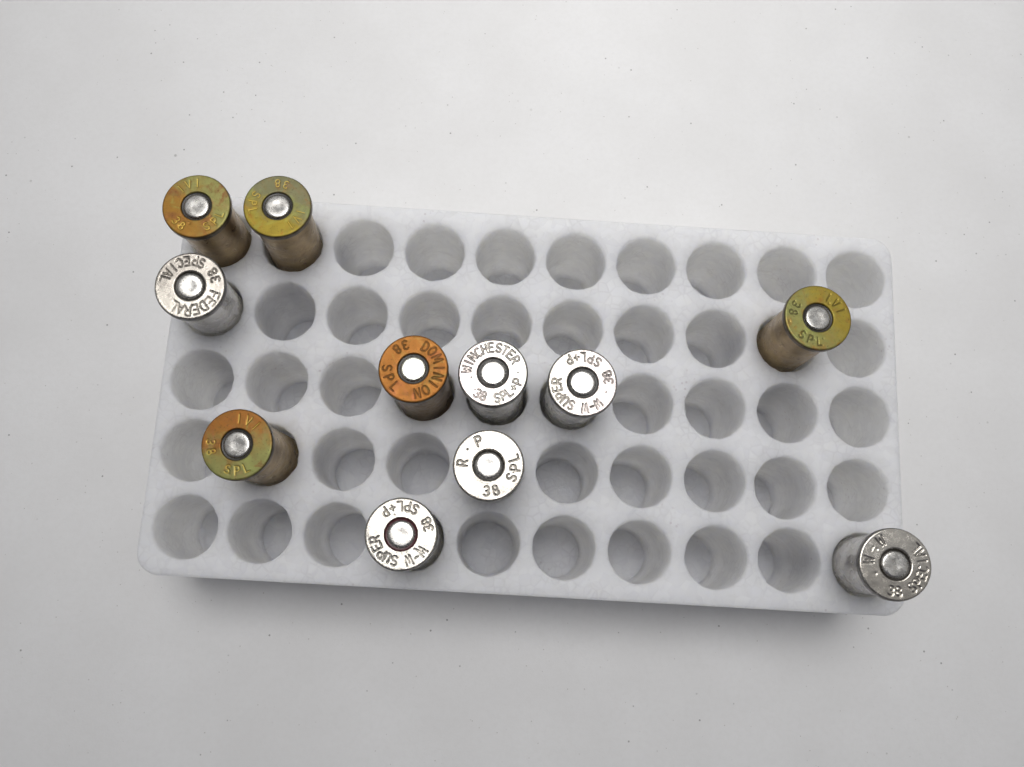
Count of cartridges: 11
